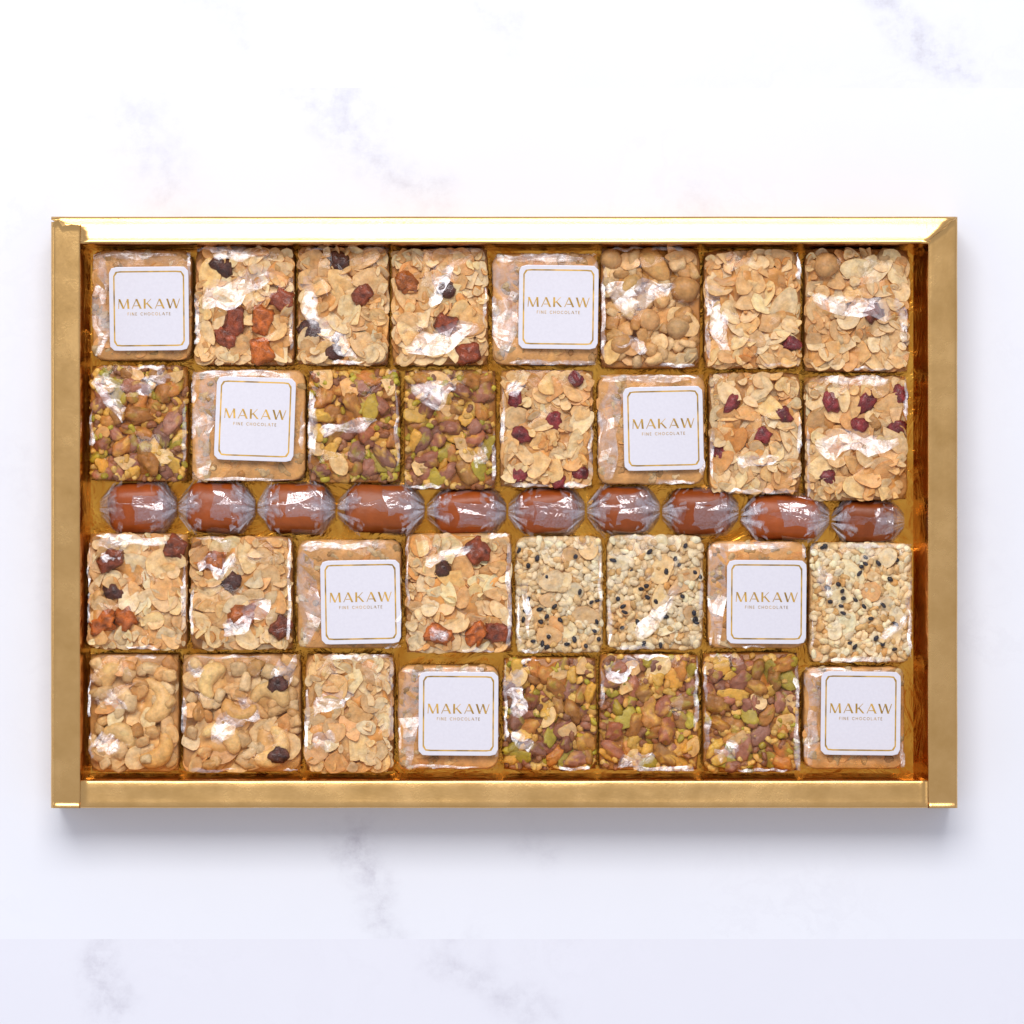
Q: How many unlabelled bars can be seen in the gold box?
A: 24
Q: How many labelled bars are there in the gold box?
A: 8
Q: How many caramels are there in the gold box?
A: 10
